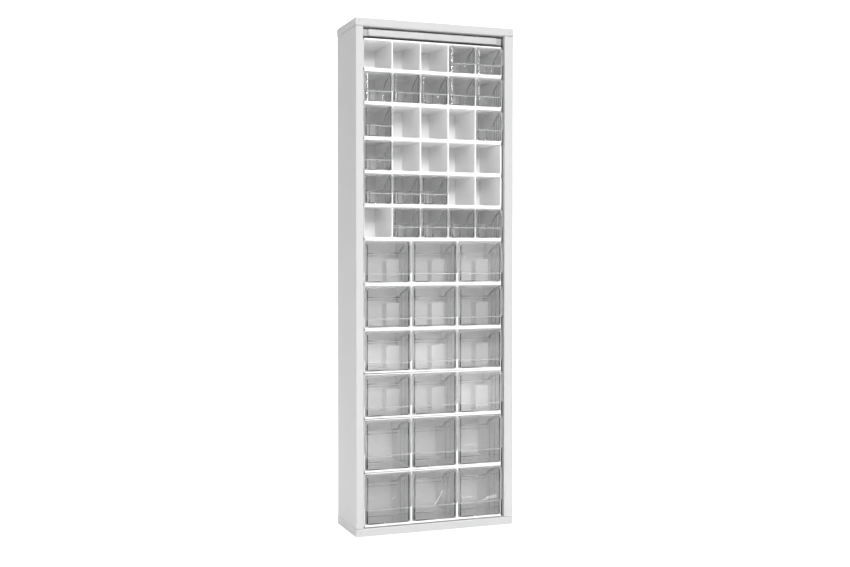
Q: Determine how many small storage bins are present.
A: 17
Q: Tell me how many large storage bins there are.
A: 18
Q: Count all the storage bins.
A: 35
